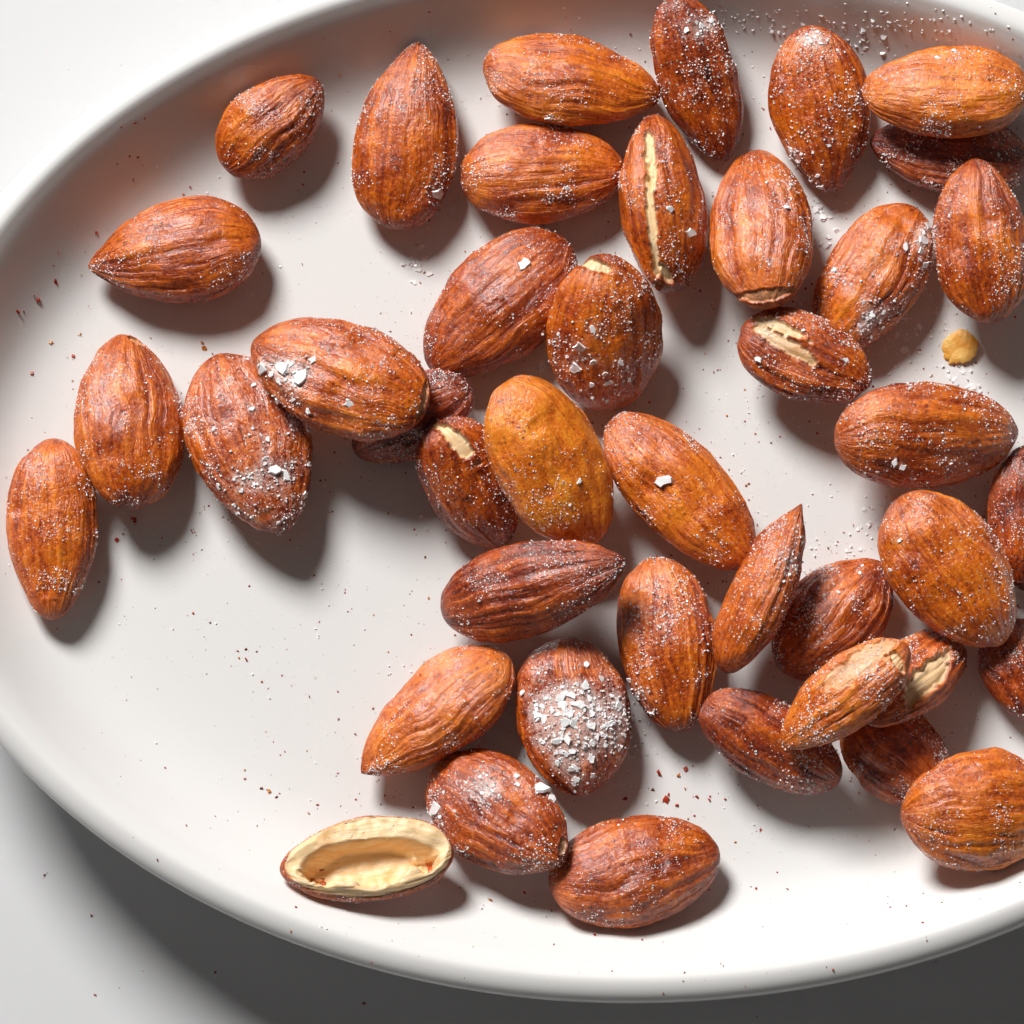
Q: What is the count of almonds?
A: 42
